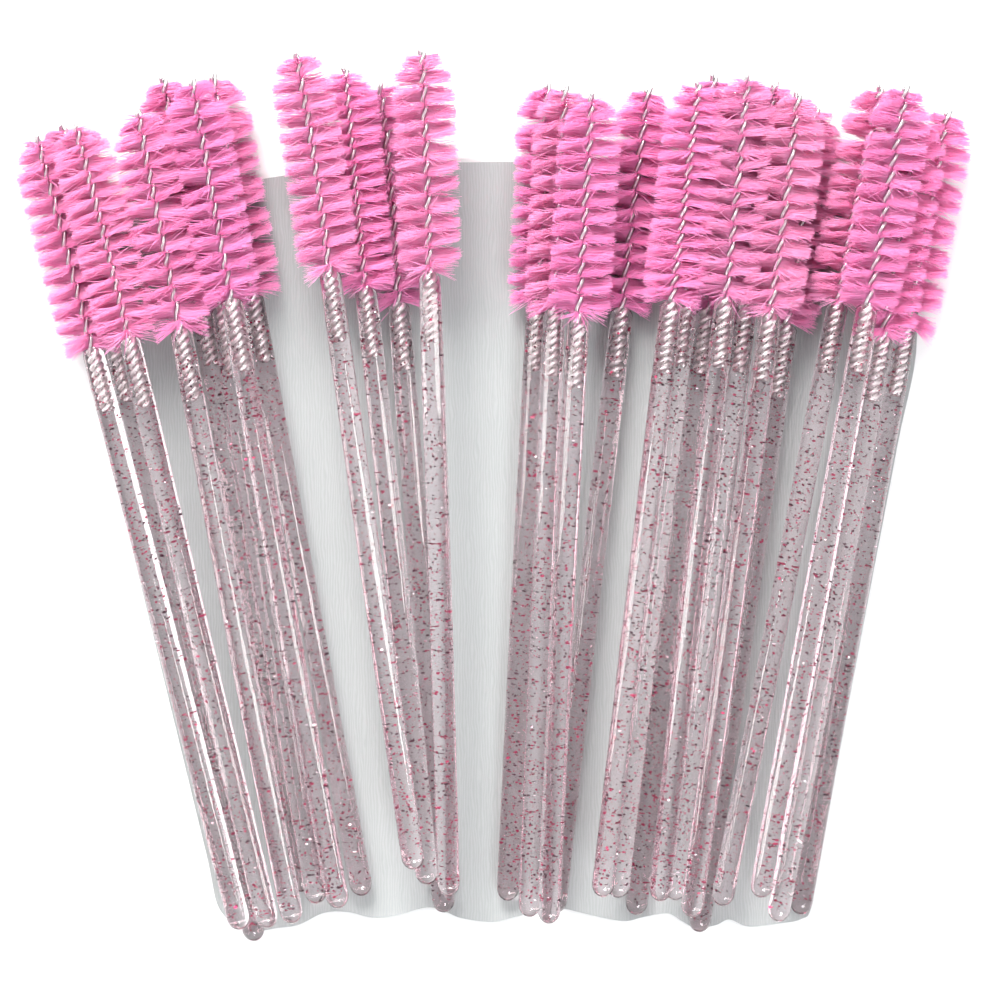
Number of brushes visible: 27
